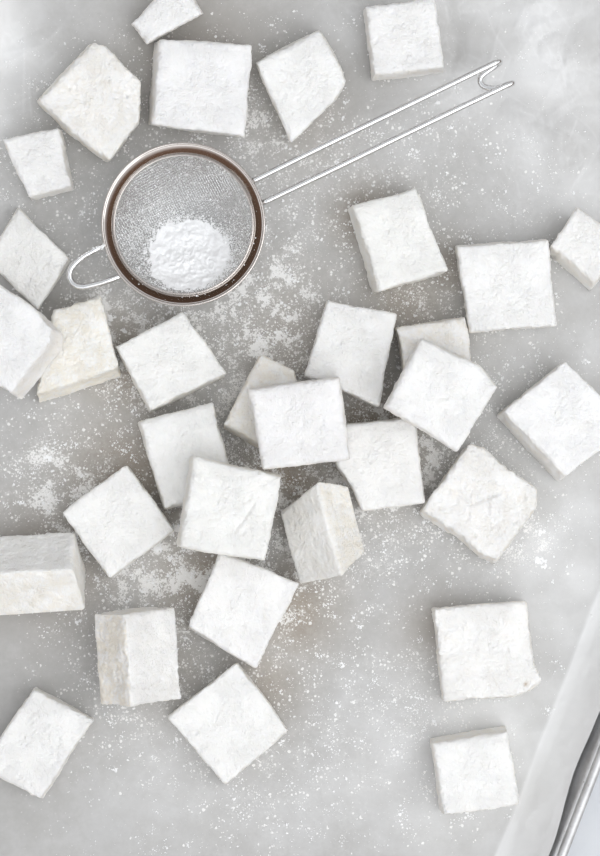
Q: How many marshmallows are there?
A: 32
